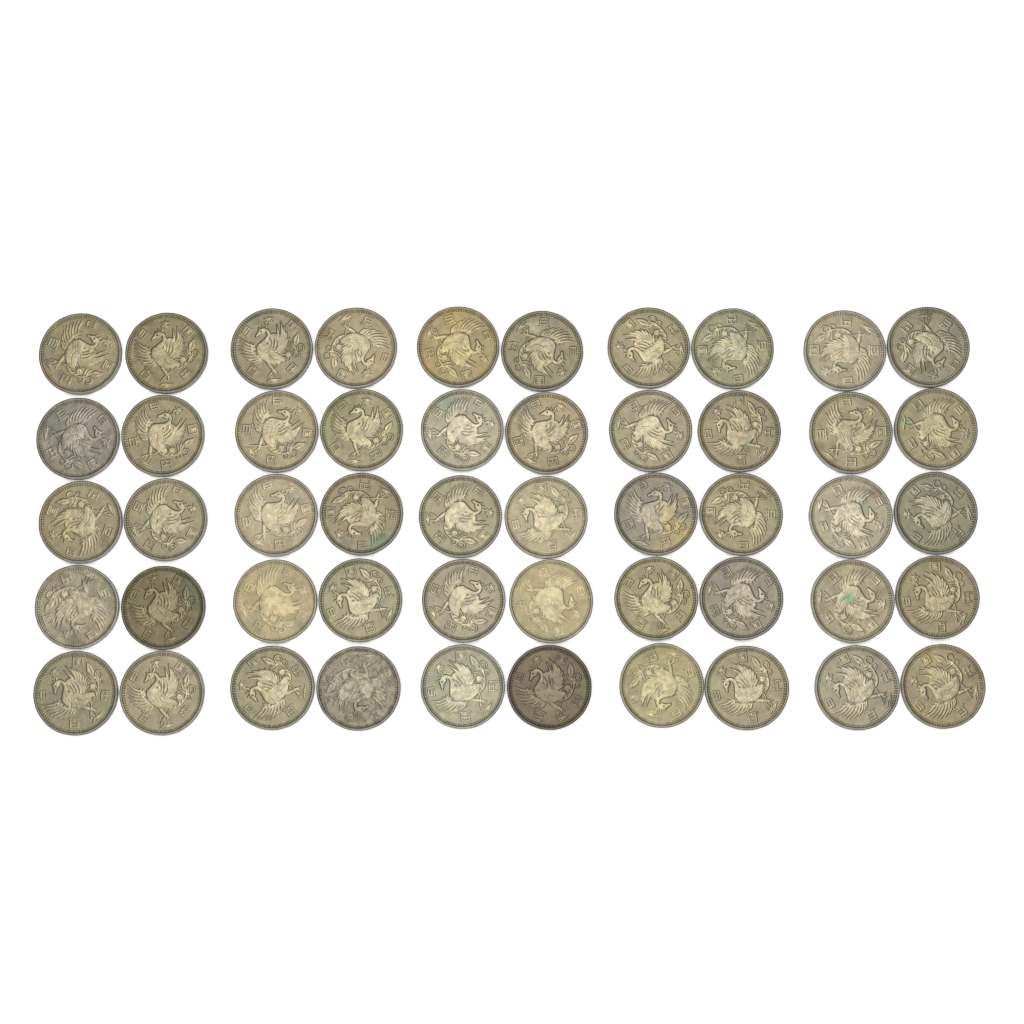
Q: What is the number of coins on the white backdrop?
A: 50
